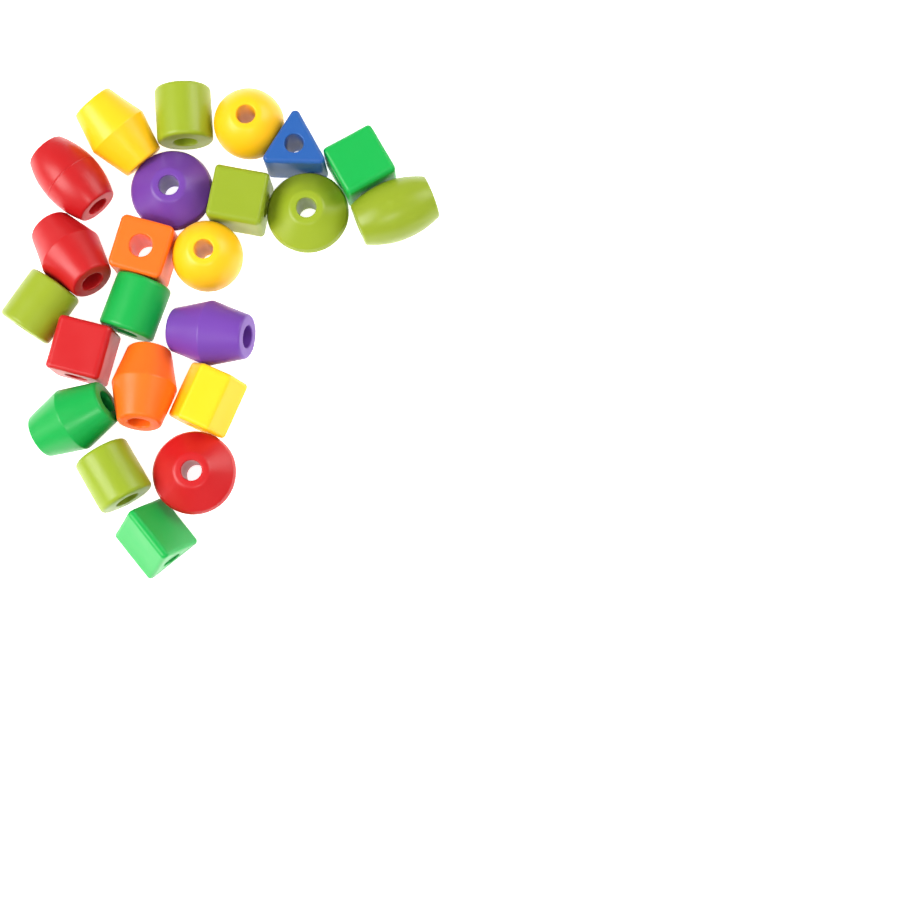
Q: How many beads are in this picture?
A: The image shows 23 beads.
